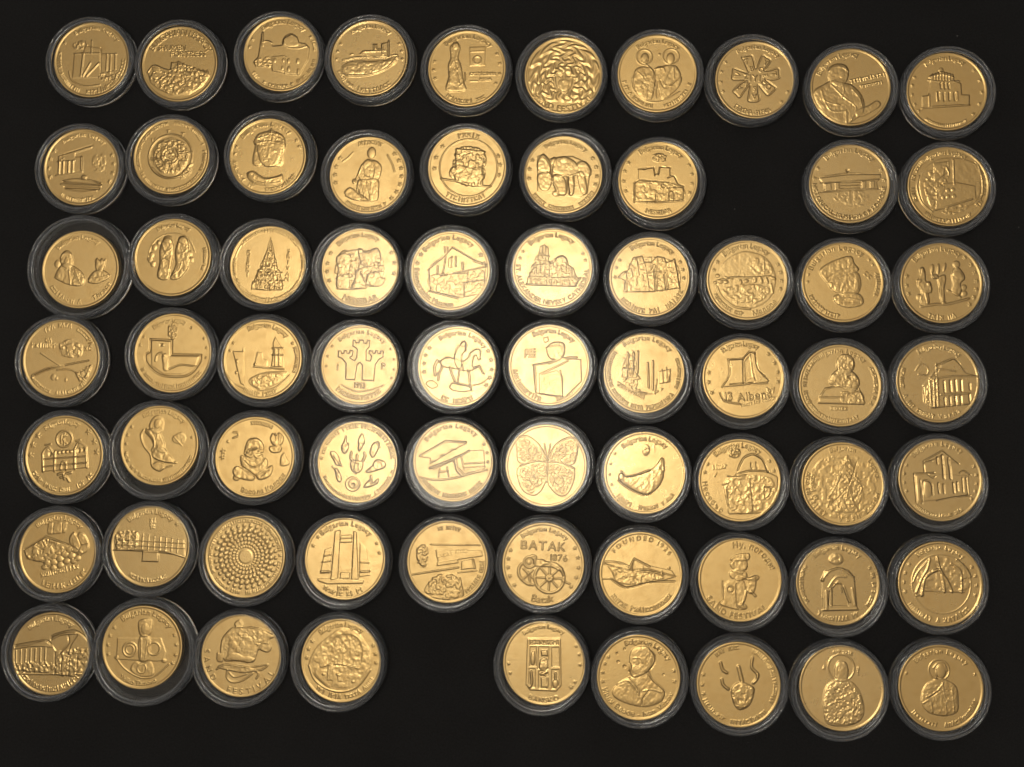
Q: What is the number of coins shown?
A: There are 68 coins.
